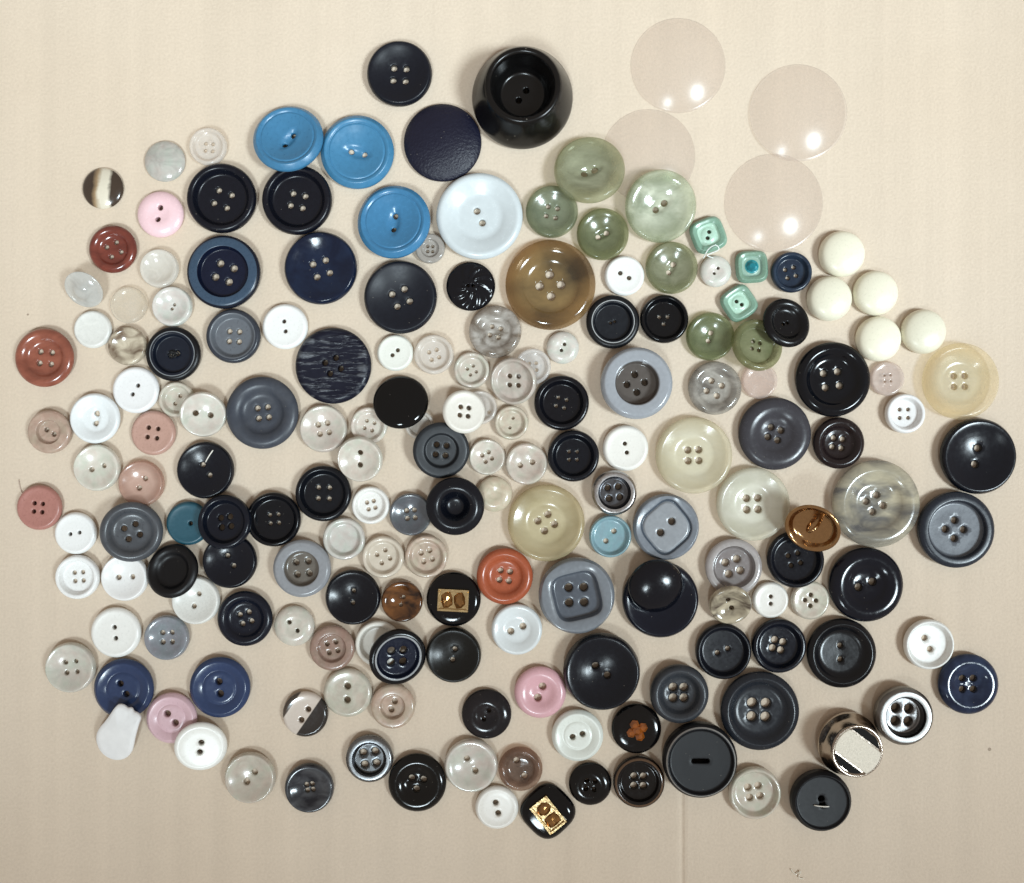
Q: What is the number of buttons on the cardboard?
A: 179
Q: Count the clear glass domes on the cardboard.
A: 4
